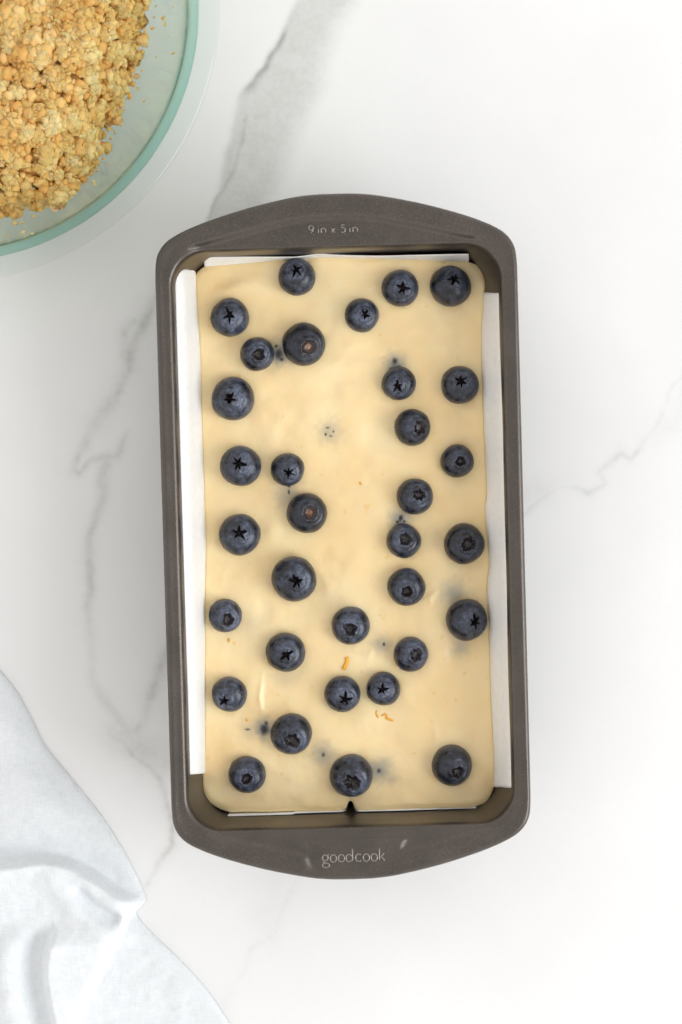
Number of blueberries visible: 33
